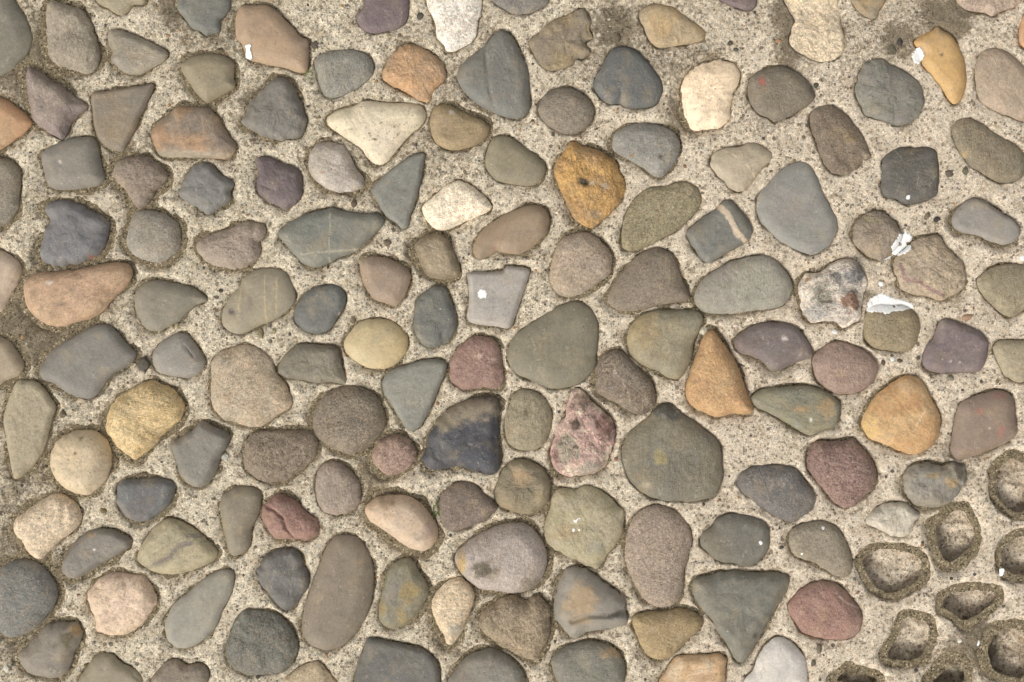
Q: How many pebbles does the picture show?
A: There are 146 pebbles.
